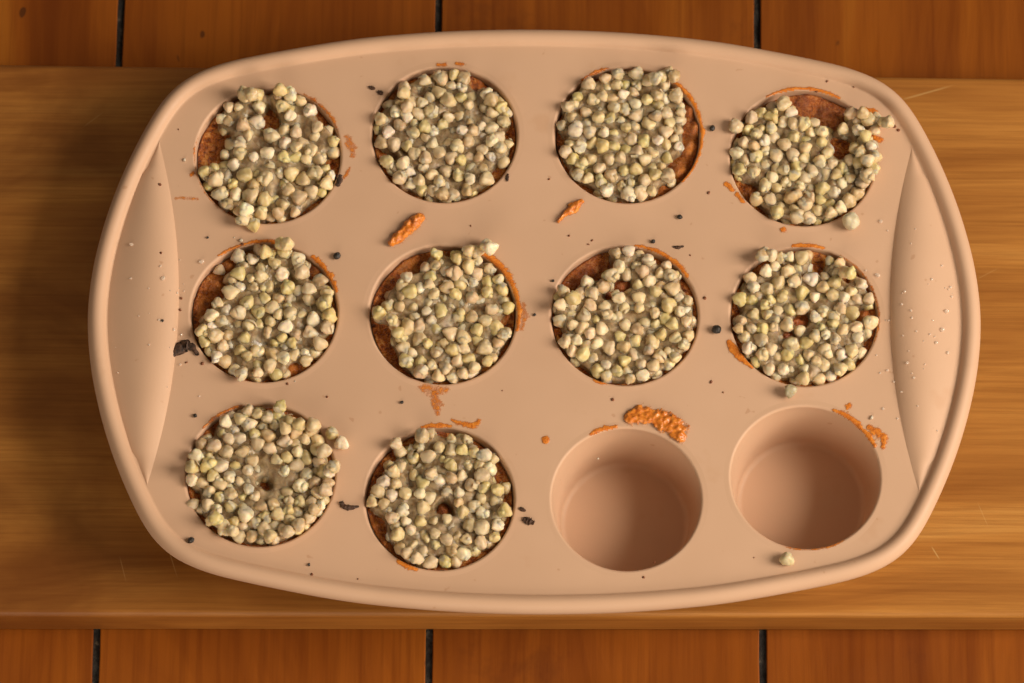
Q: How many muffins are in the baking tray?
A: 10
